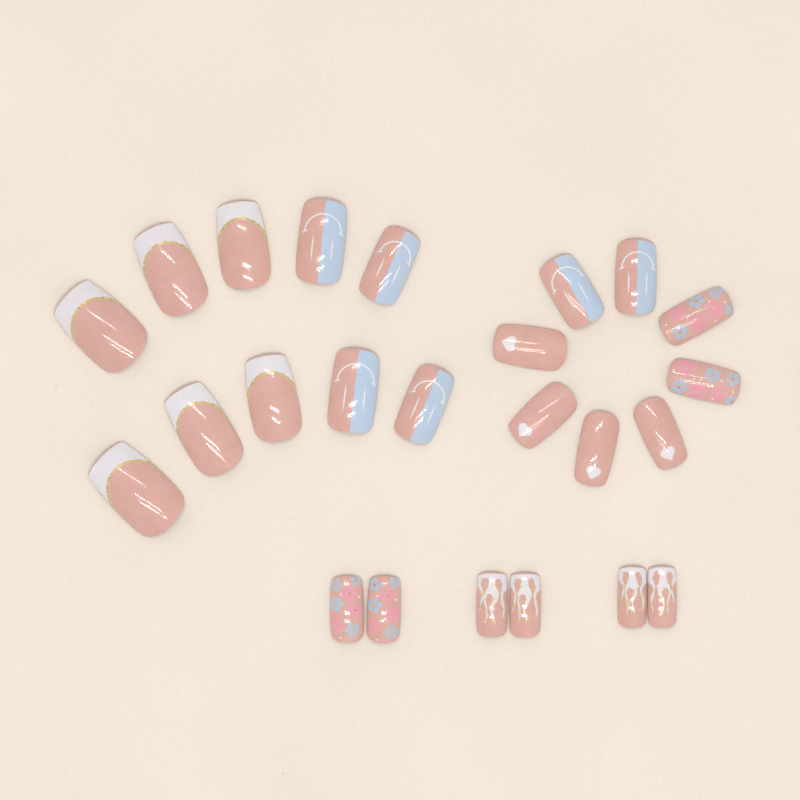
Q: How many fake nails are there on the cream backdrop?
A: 24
